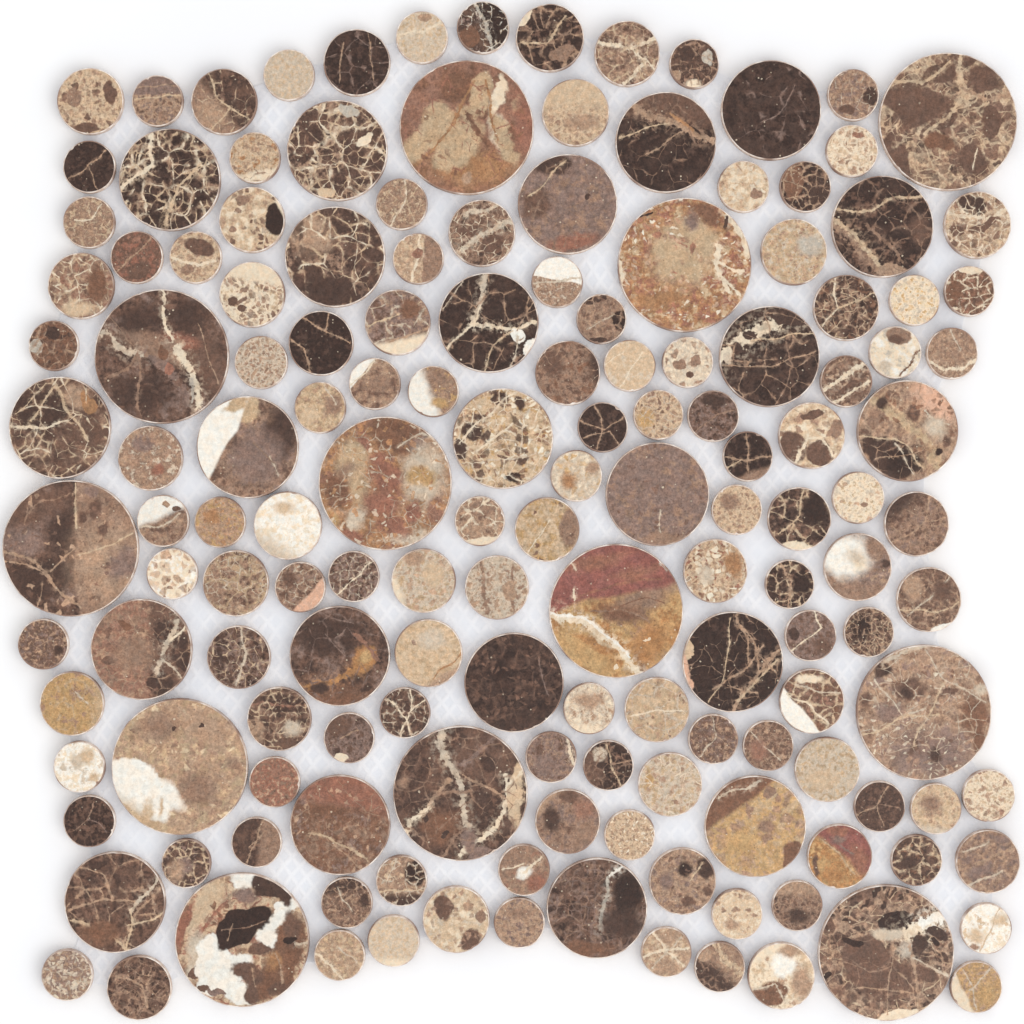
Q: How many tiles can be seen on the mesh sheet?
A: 154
